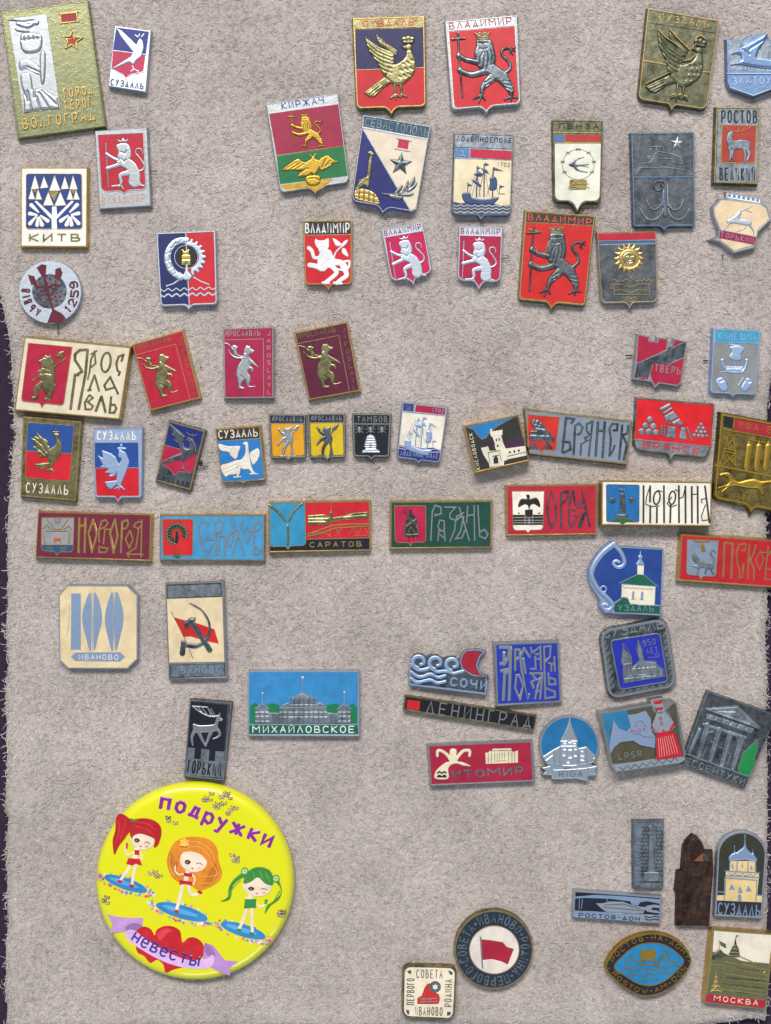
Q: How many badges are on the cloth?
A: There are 69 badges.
